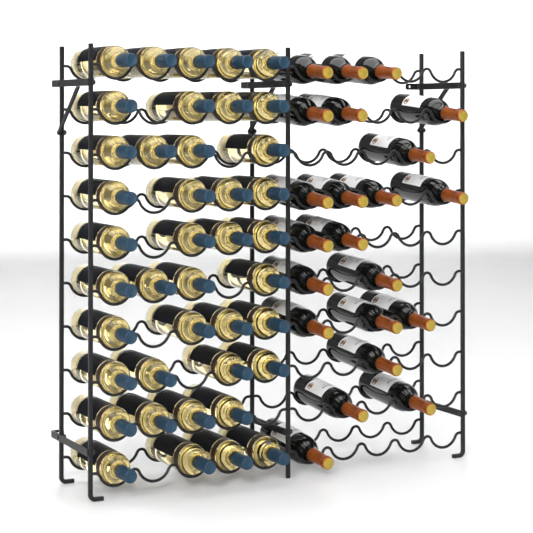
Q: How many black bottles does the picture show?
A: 22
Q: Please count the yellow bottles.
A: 41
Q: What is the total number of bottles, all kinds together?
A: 63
